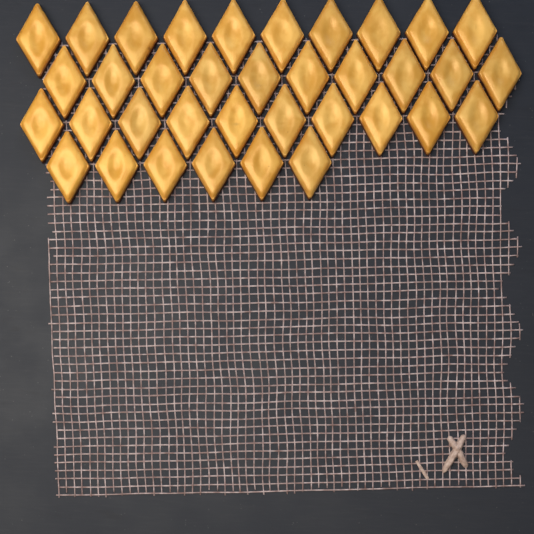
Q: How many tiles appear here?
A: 36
